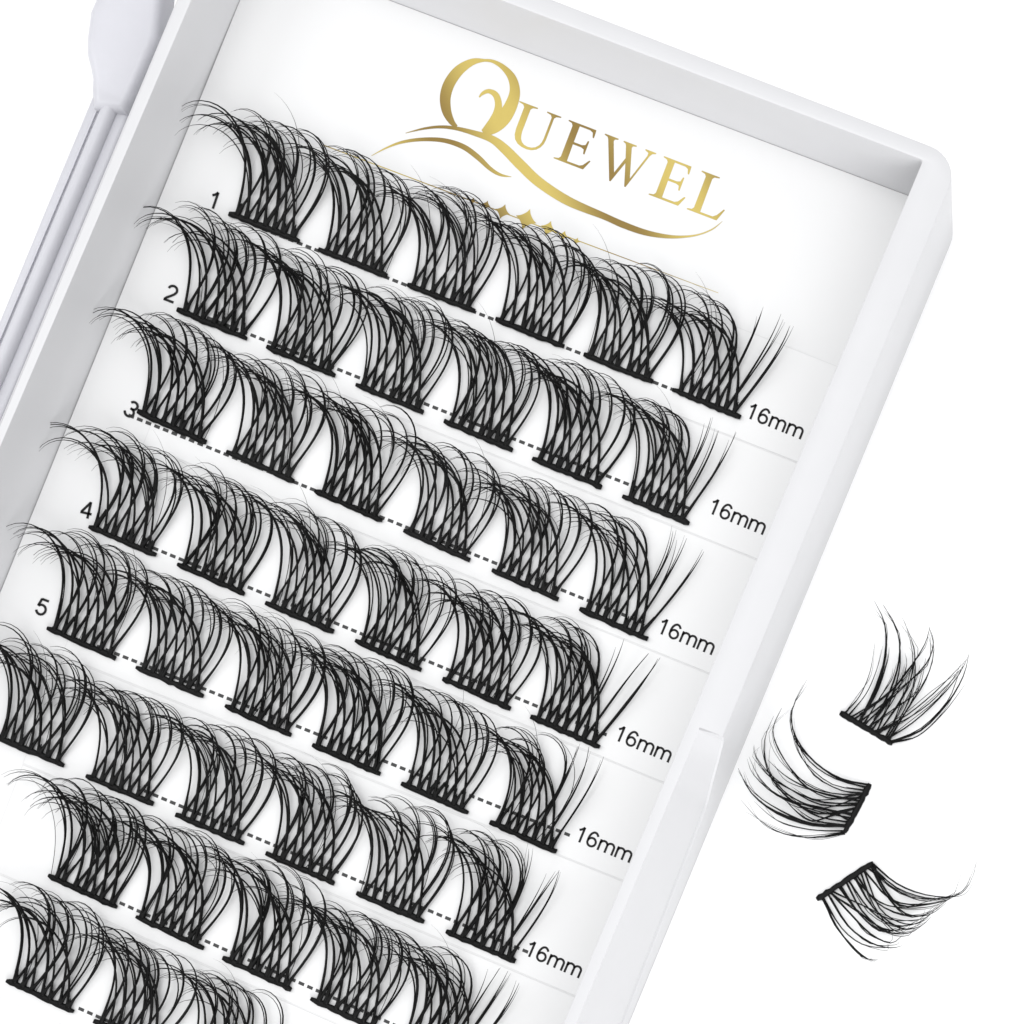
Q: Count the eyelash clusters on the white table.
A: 47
